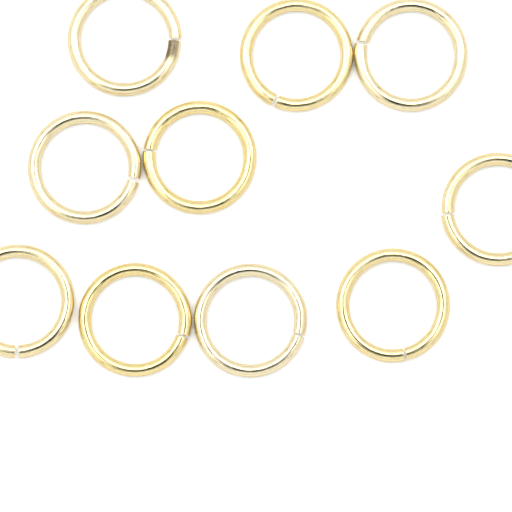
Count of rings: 10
